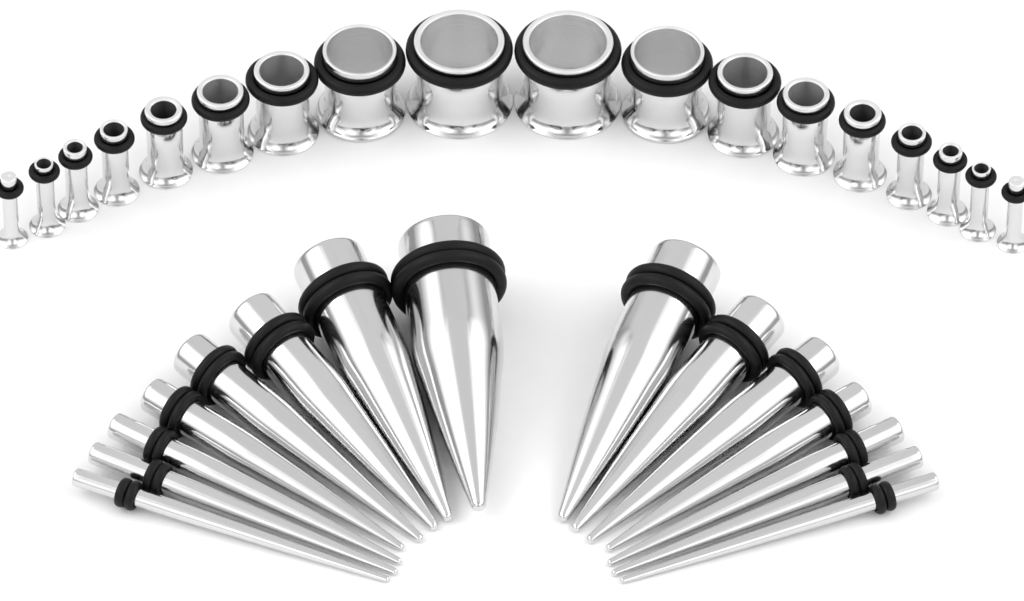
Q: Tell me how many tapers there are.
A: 15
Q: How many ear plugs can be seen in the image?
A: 18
